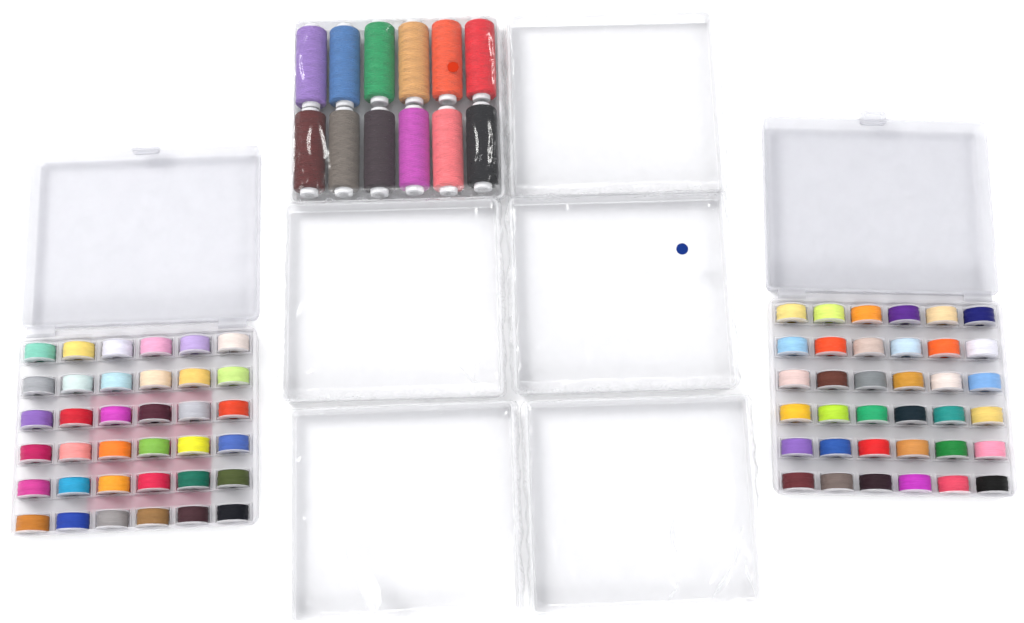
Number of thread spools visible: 12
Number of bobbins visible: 72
